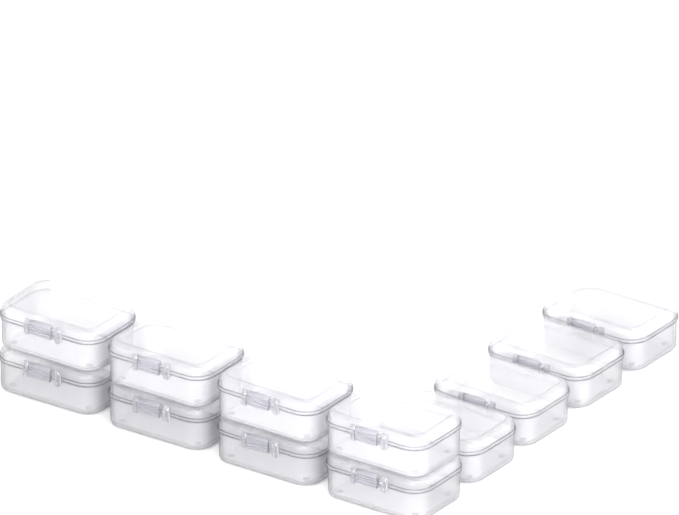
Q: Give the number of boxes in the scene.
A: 12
